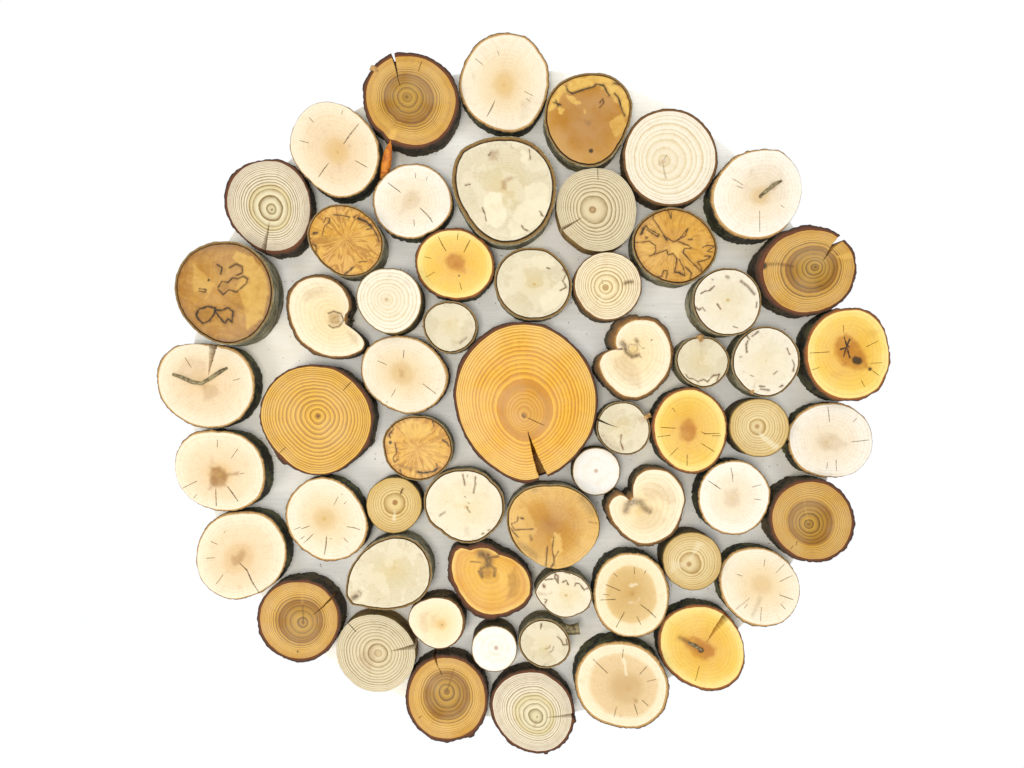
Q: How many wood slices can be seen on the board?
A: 59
